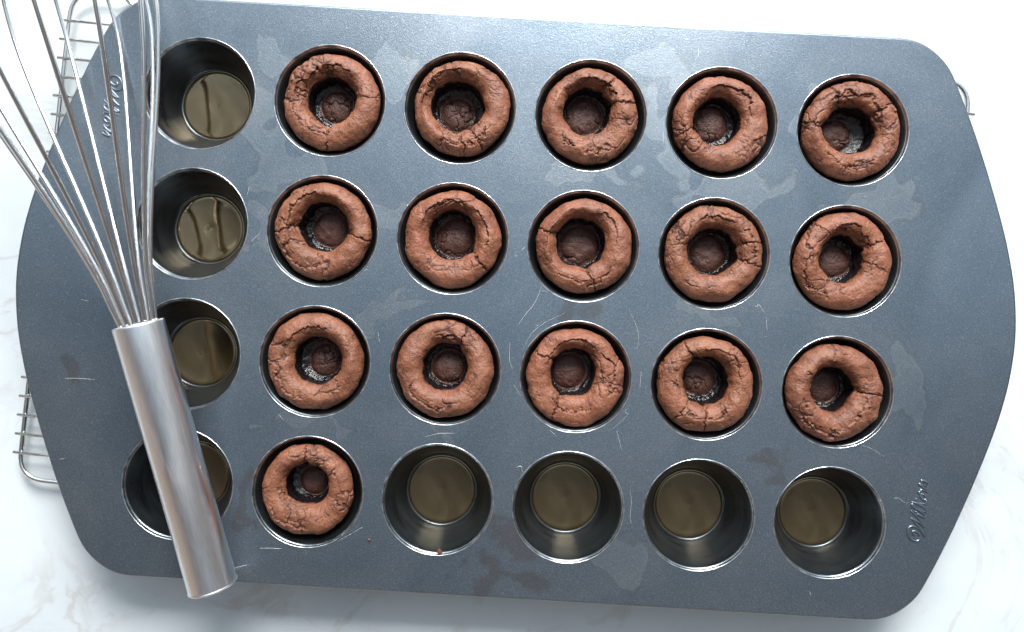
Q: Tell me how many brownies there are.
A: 16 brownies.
